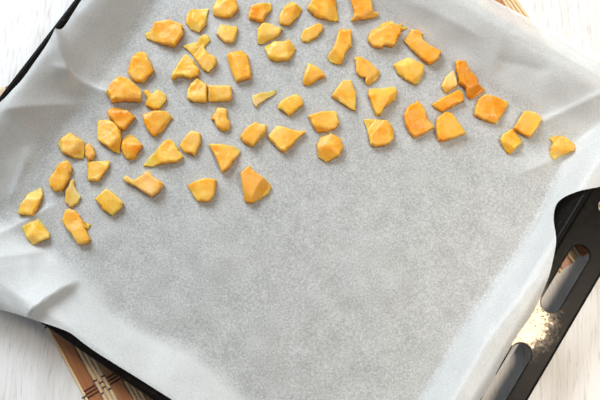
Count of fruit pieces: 63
